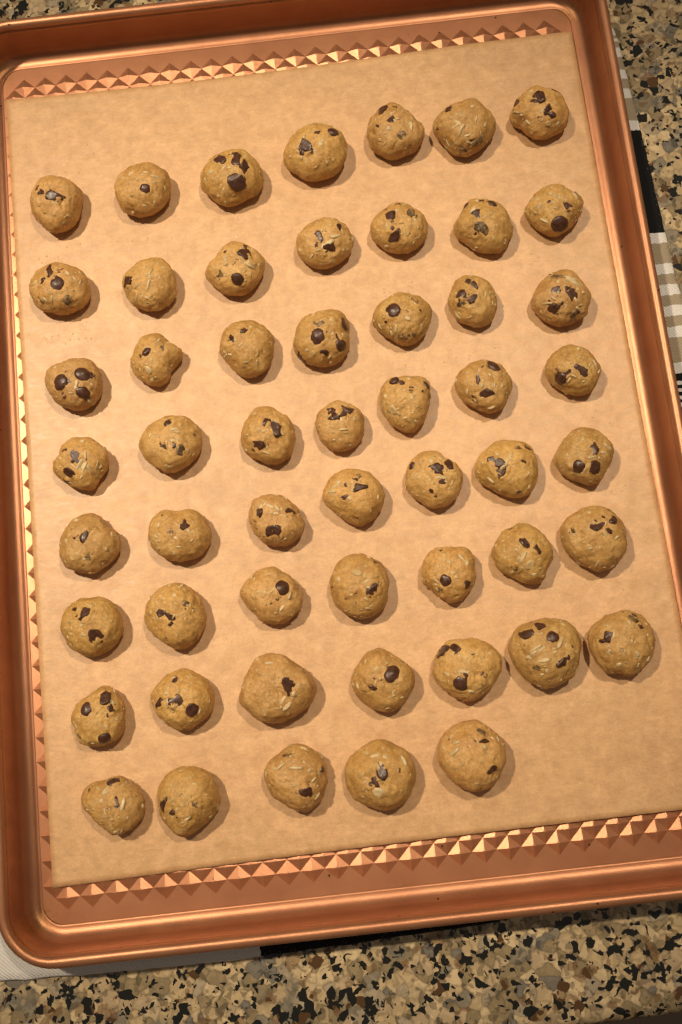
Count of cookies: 54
